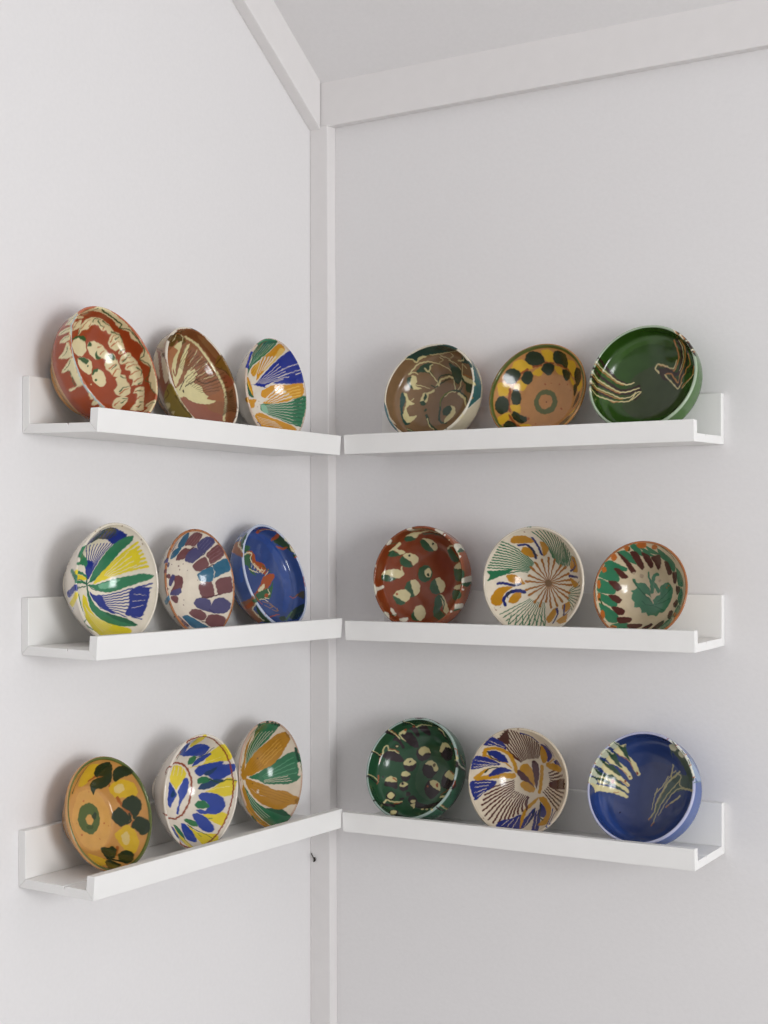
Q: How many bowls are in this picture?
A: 18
